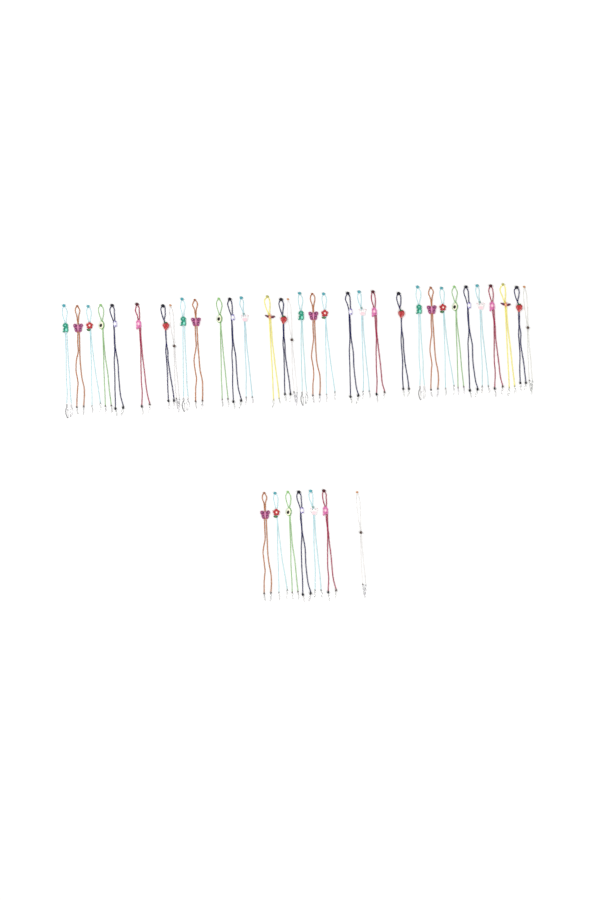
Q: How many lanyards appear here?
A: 40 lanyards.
